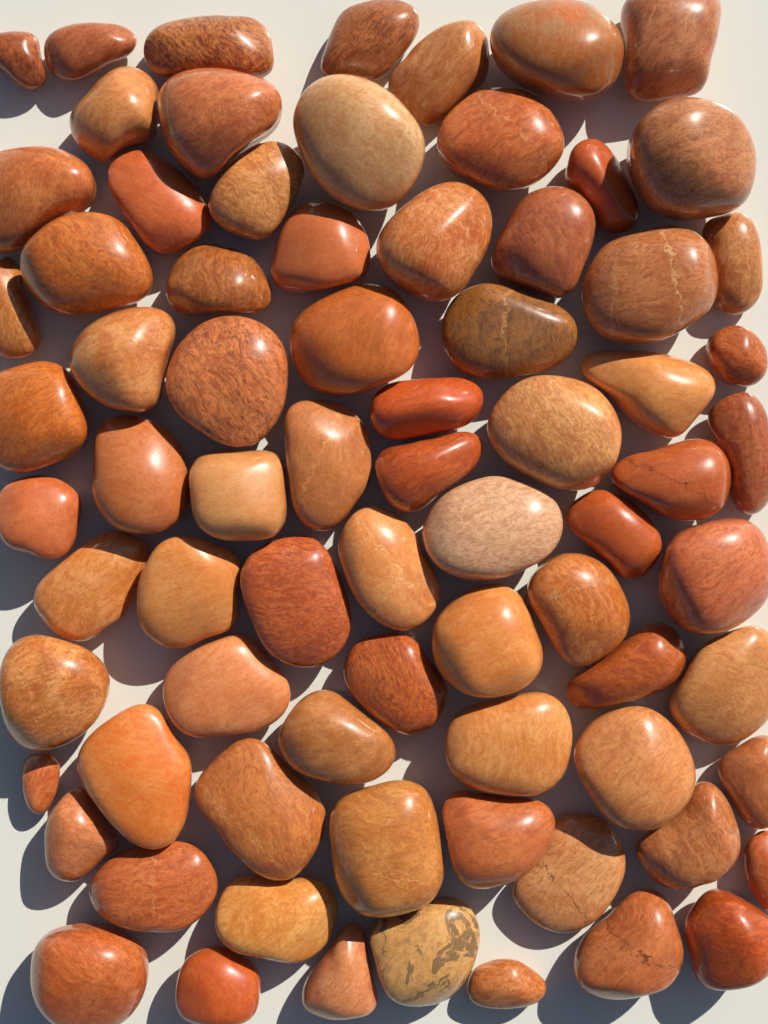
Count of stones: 76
